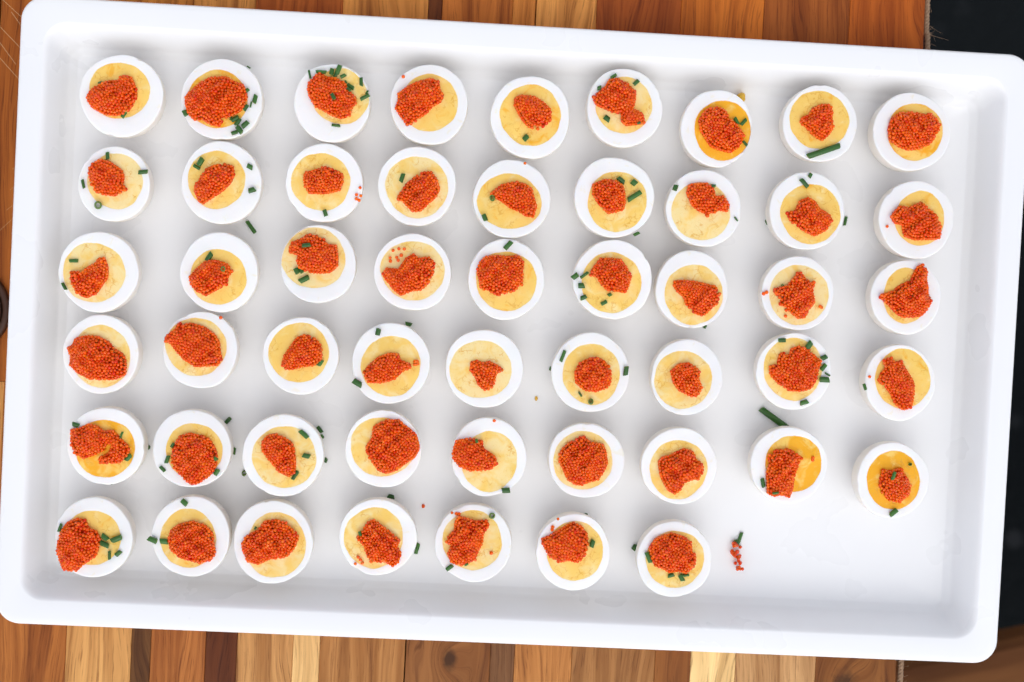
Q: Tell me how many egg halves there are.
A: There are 52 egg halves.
